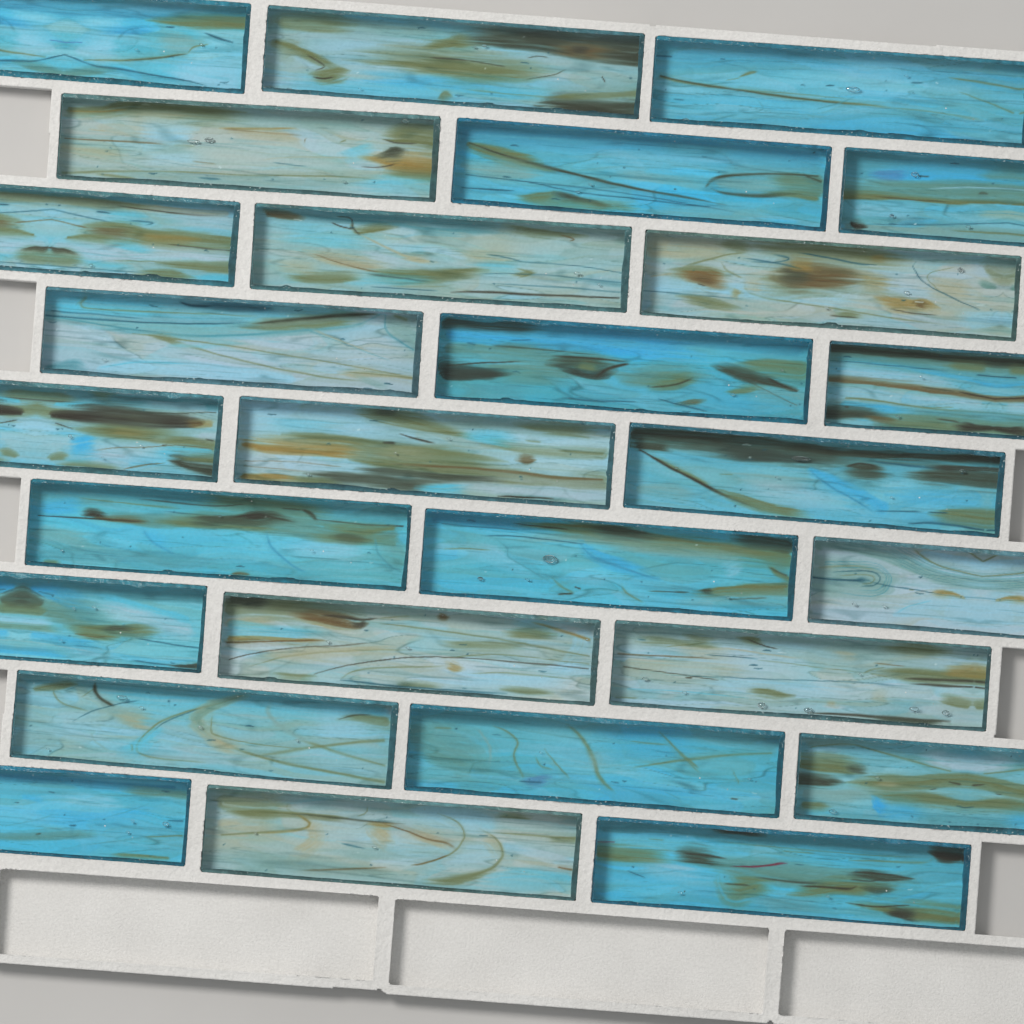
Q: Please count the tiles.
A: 27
